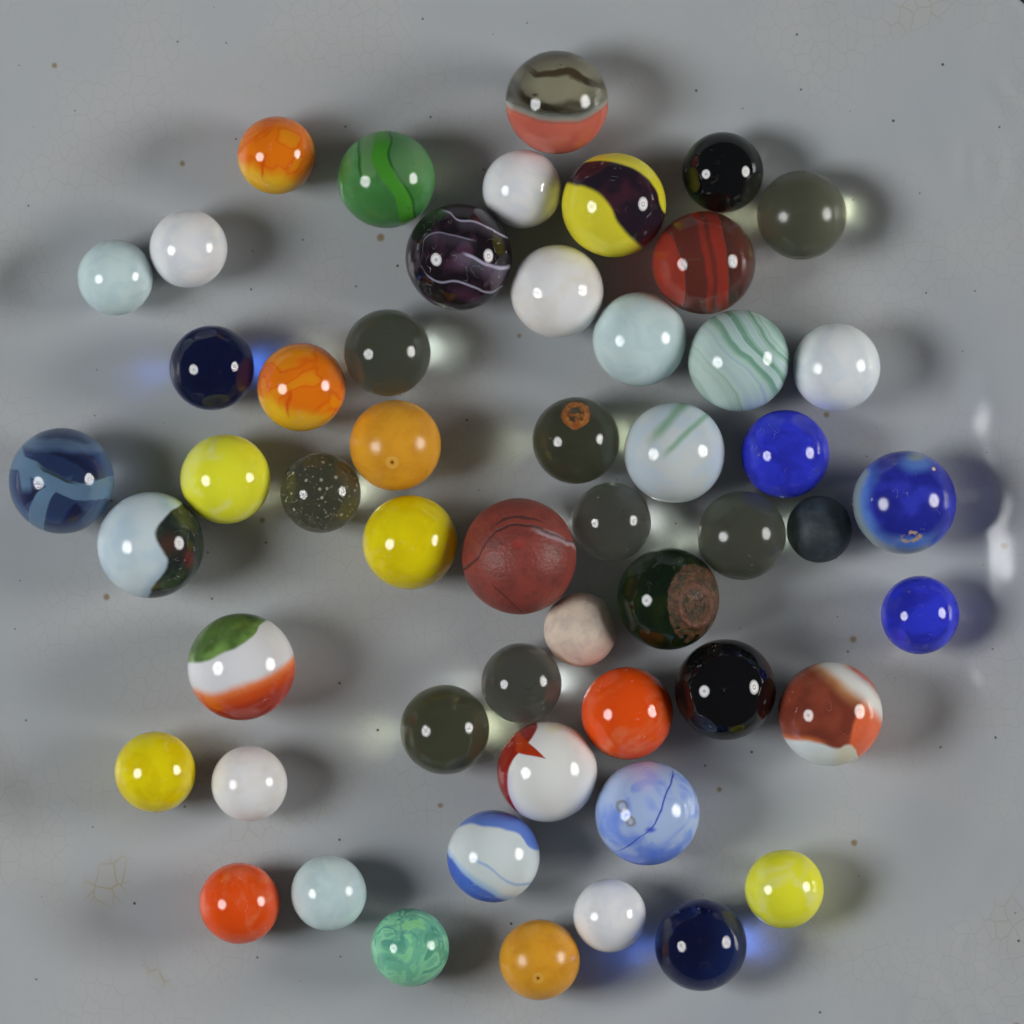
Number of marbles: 53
